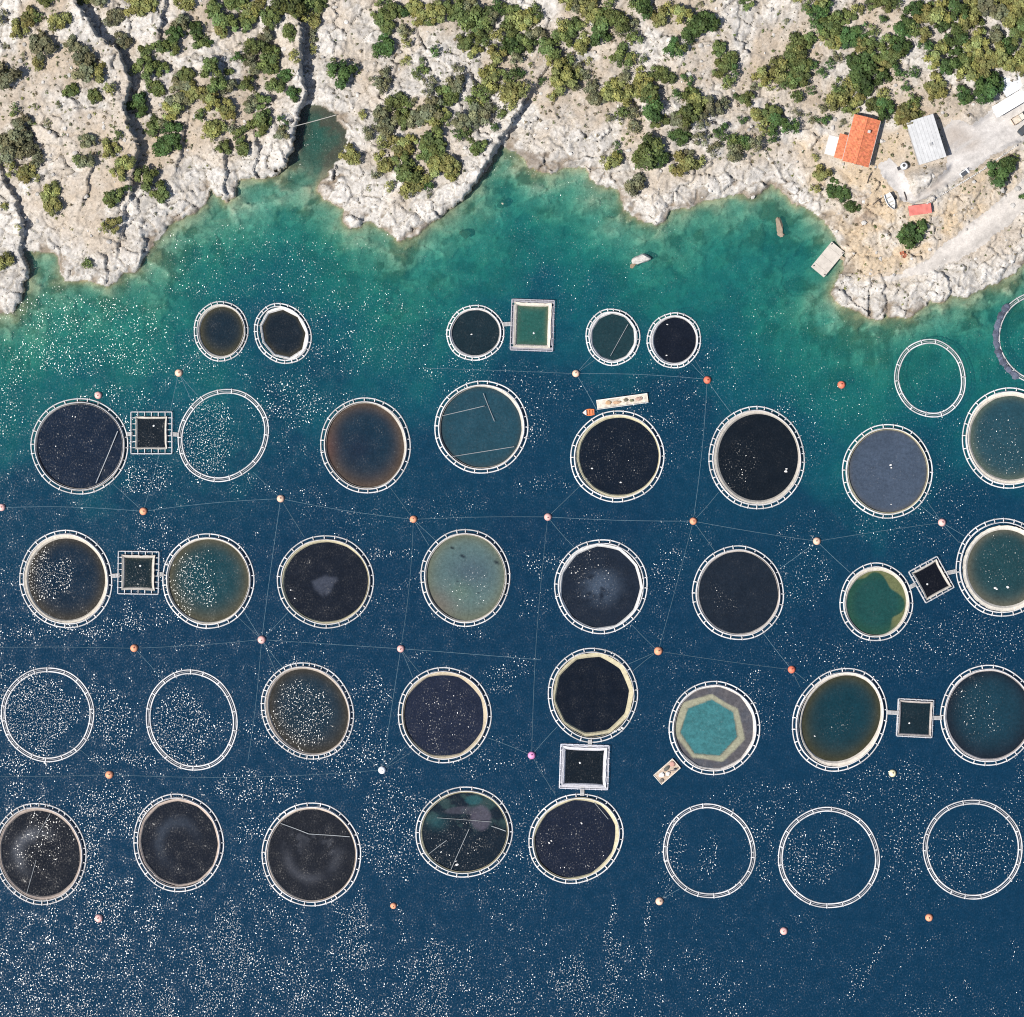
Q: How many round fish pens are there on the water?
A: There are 39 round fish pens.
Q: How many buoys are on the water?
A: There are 27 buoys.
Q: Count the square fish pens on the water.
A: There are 6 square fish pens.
